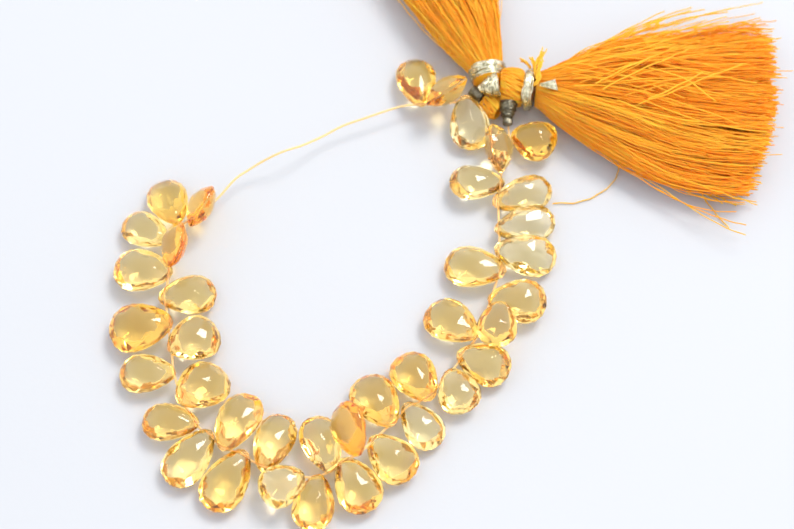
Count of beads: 39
